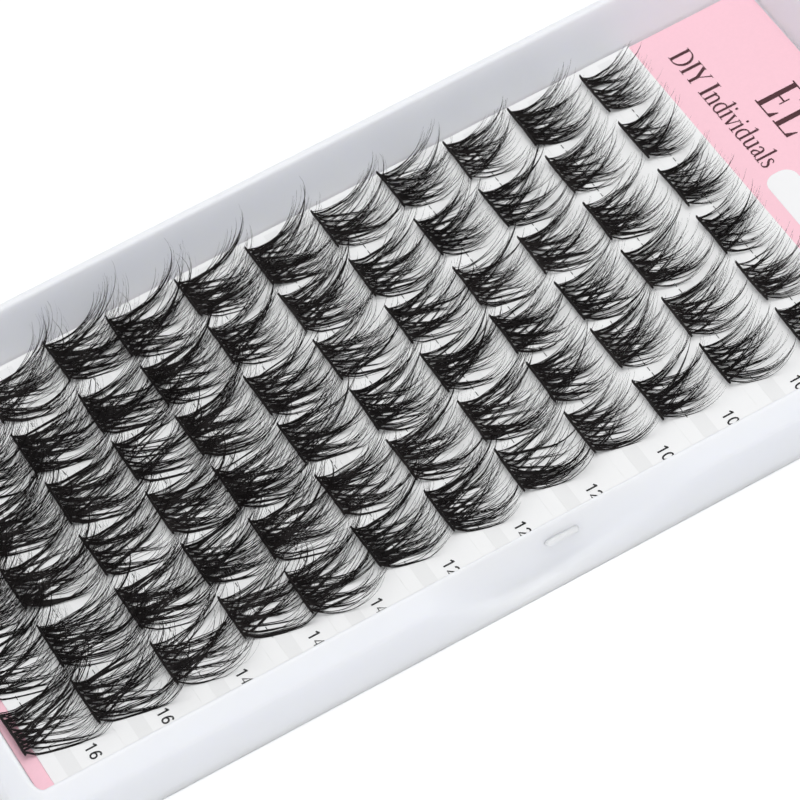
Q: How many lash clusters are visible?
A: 68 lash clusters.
